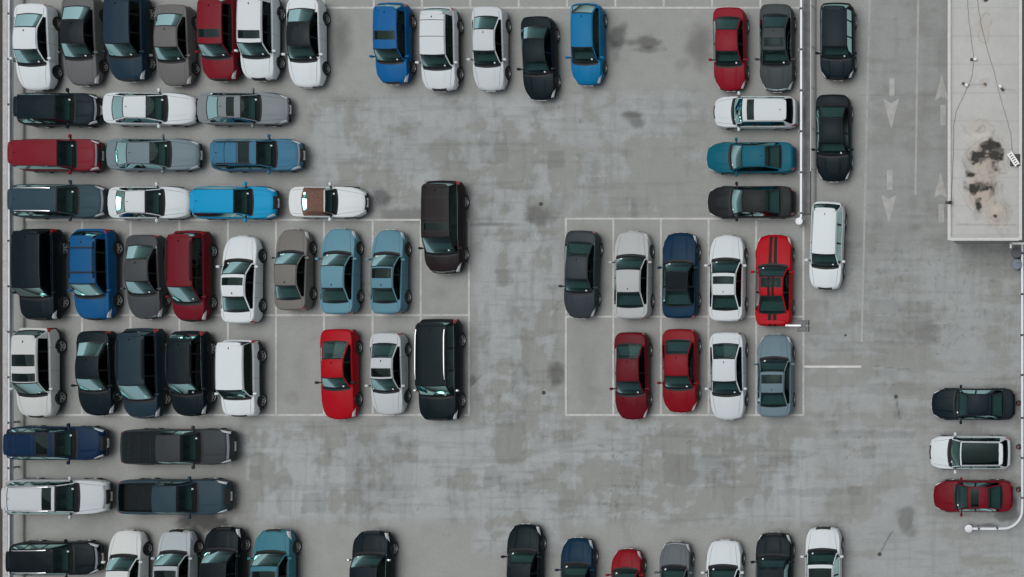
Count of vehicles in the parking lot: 76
